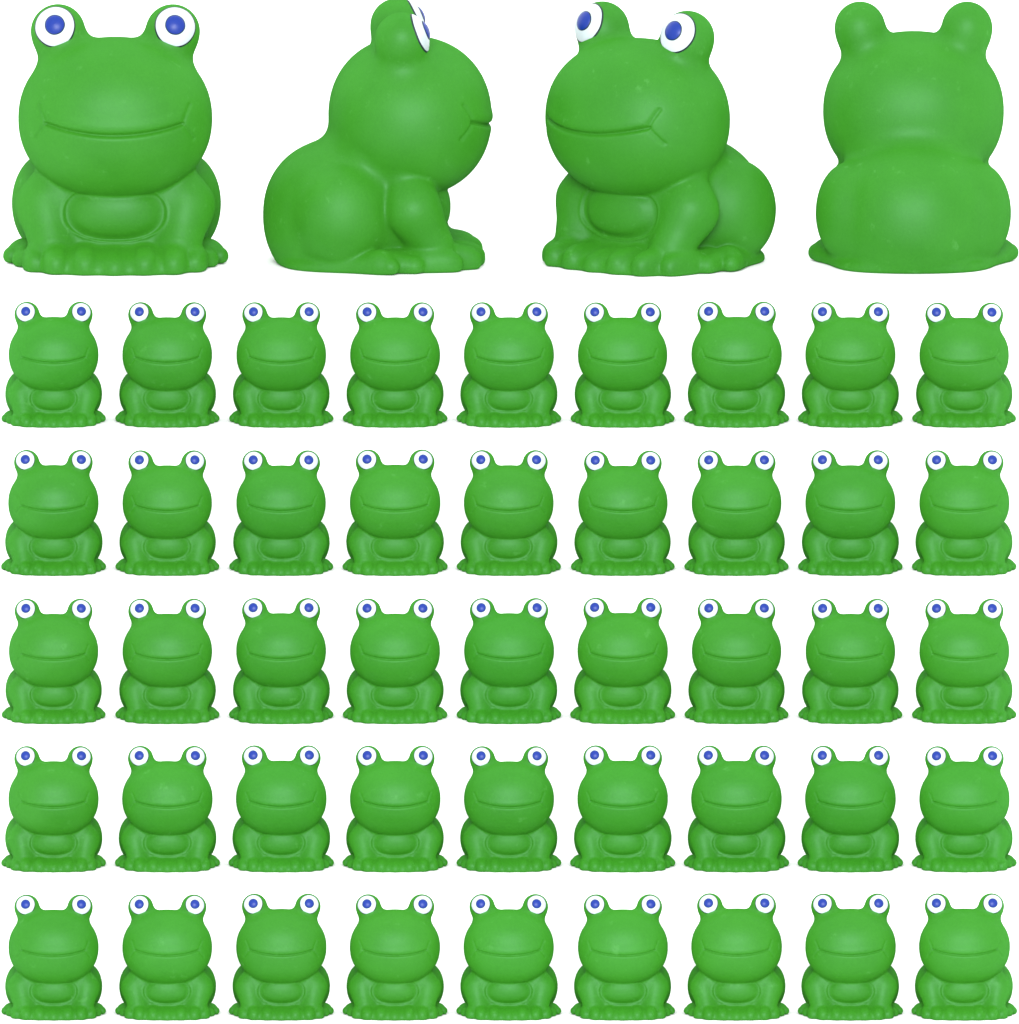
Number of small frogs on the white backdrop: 45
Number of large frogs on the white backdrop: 4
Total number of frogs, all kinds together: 49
